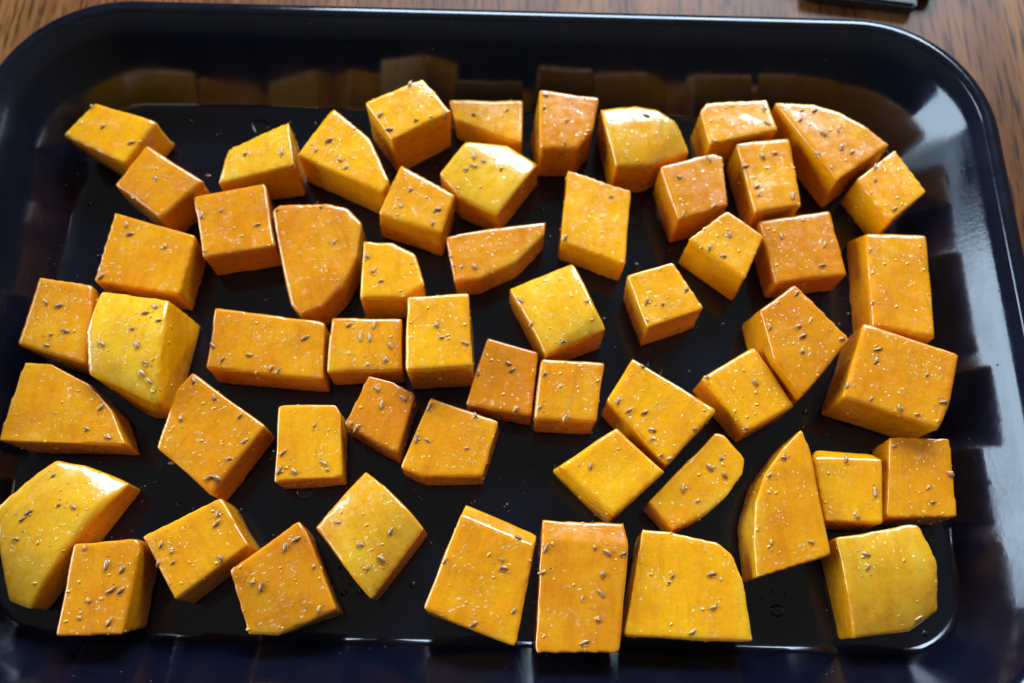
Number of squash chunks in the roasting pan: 56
